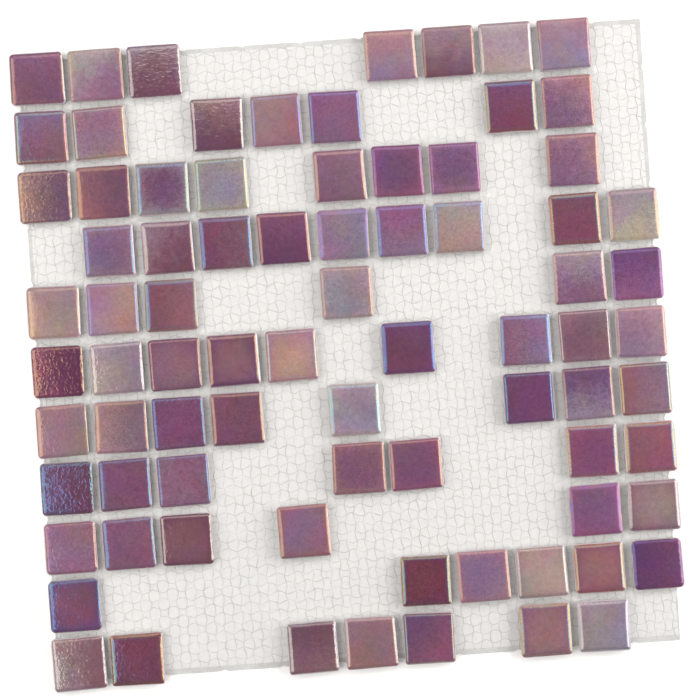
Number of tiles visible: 80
